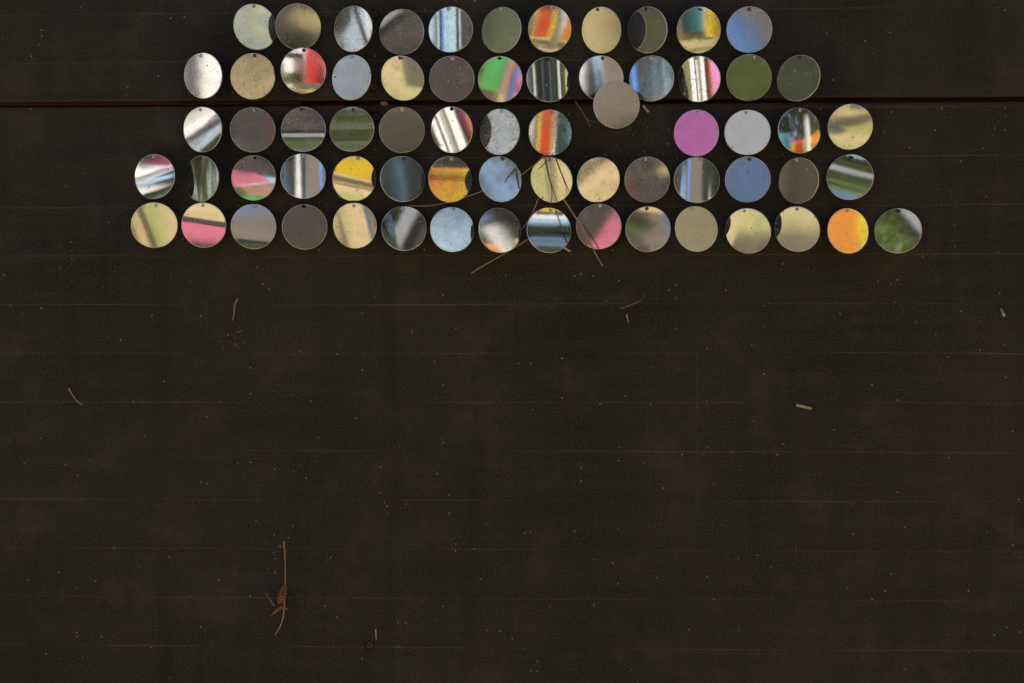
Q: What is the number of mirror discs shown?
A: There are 68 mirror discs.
